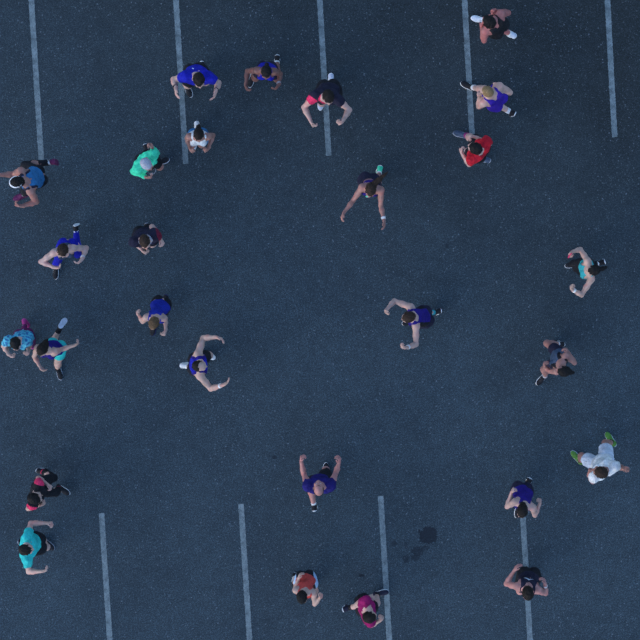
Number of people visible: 27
